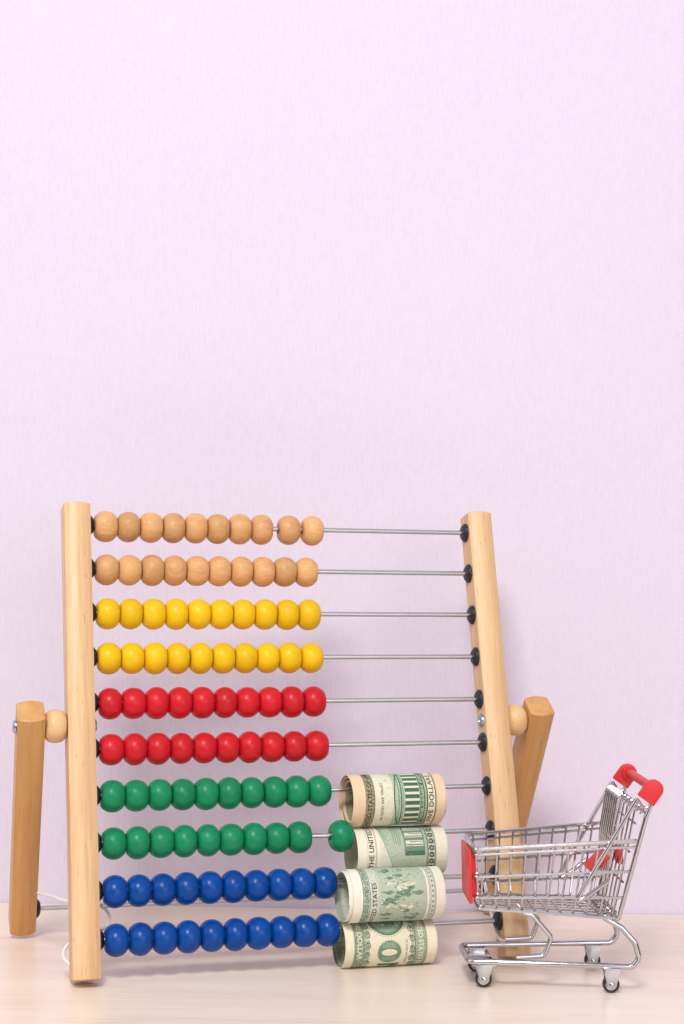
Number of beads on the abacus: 100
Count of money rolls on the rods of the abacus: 4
